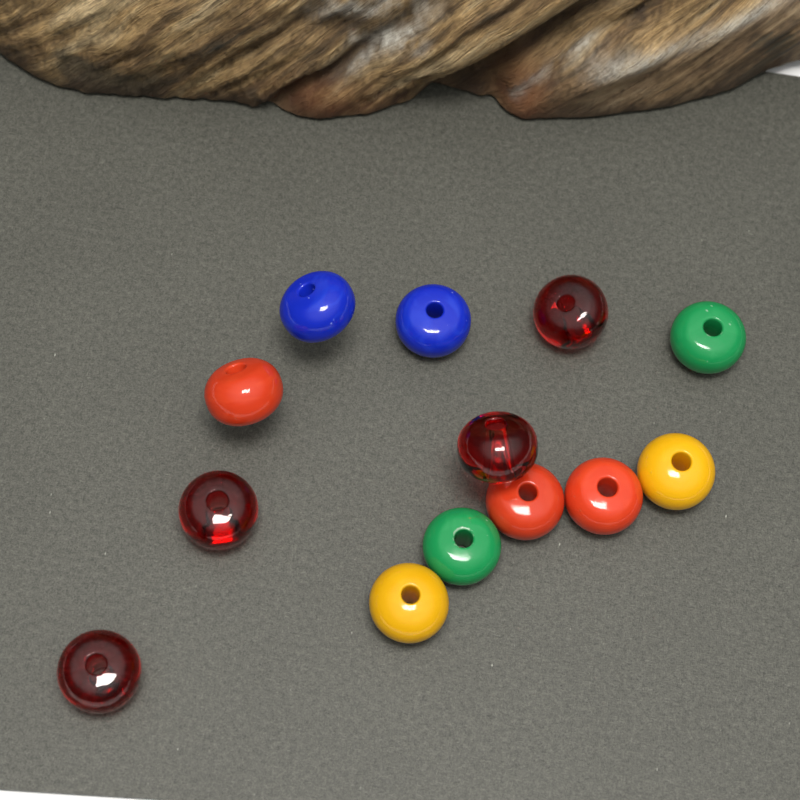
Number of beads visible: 13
